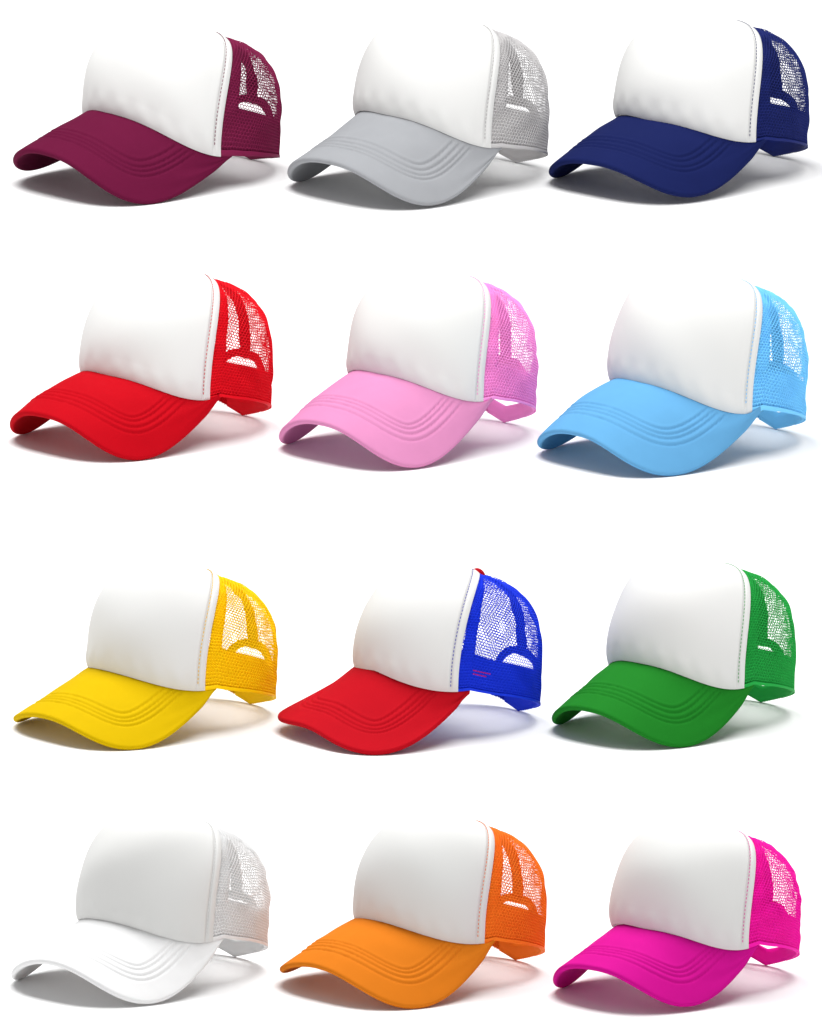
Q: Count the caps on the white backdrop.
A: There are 12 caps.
